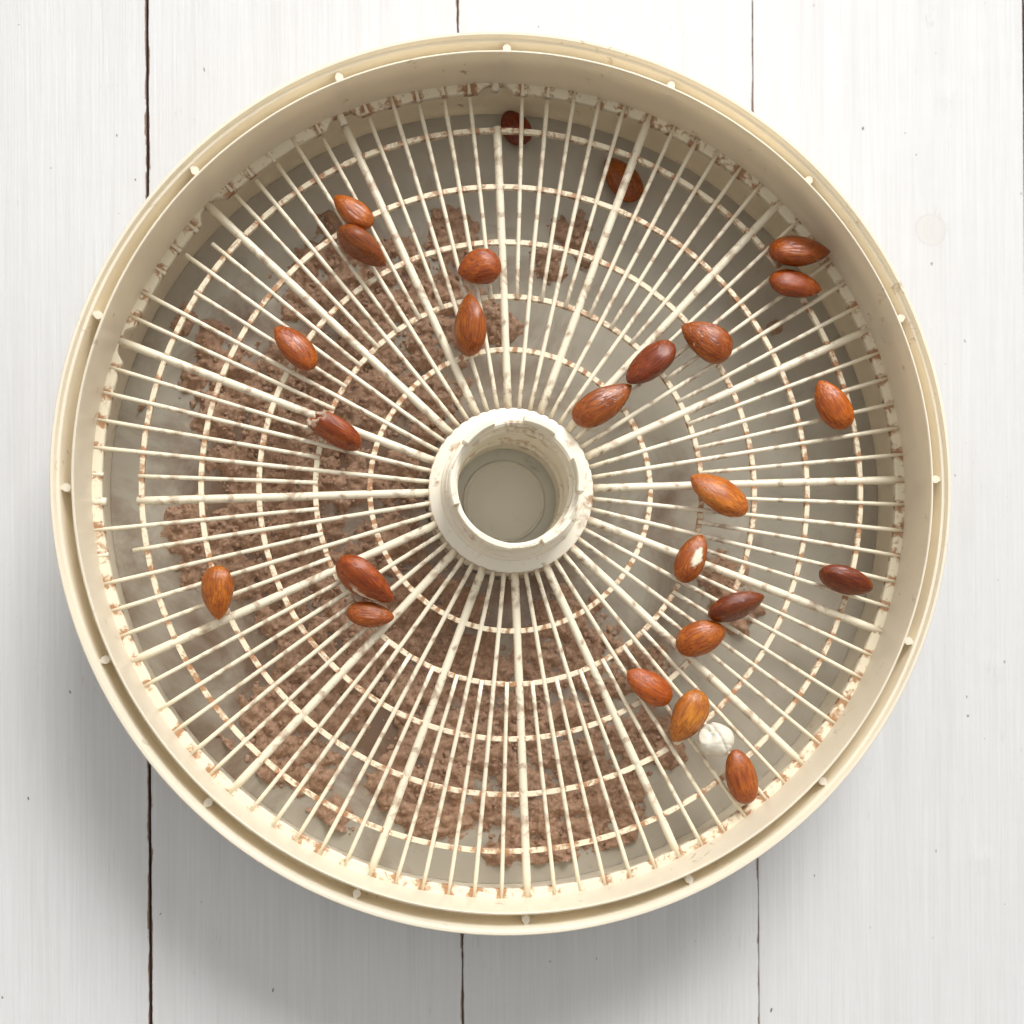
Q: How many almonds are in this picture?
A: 25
